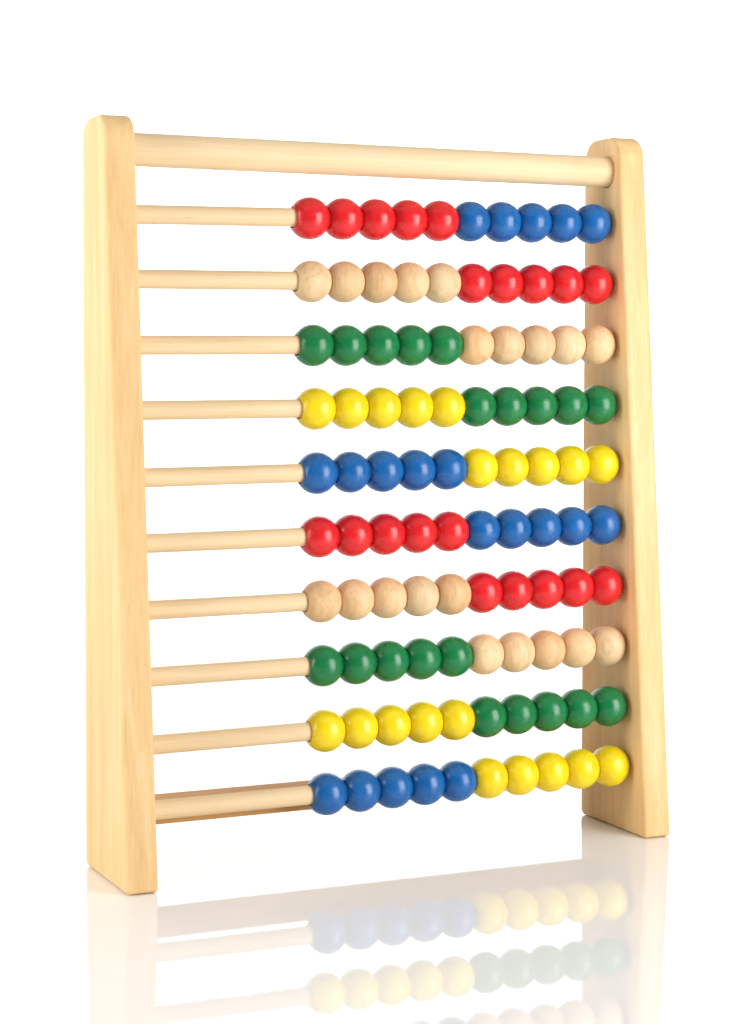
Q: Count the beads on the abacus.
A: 100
